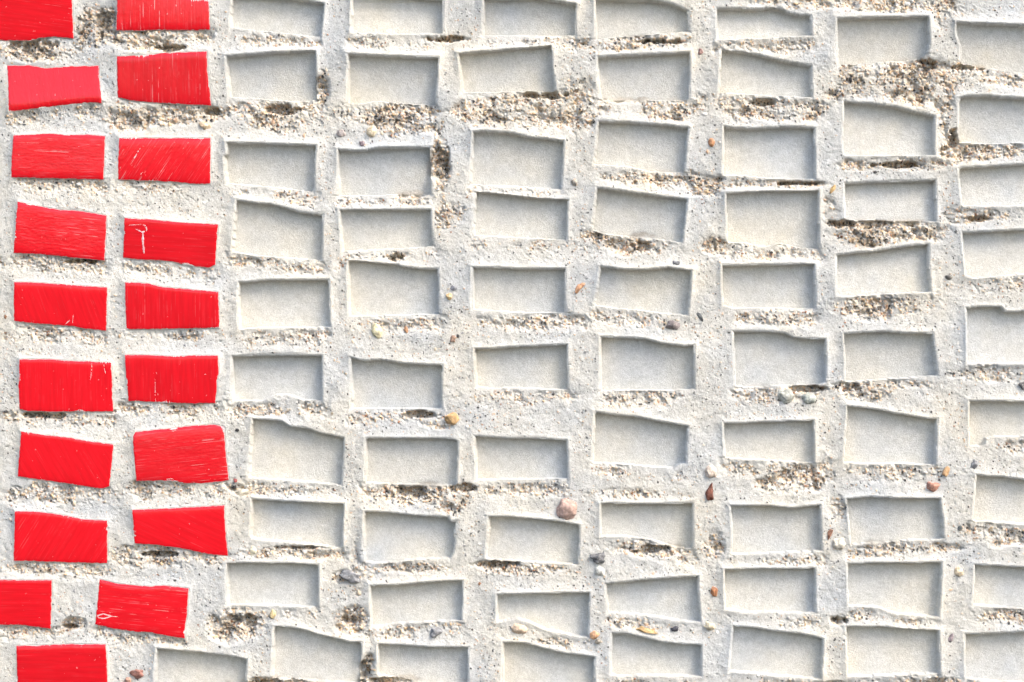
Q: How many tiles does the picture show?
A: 19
